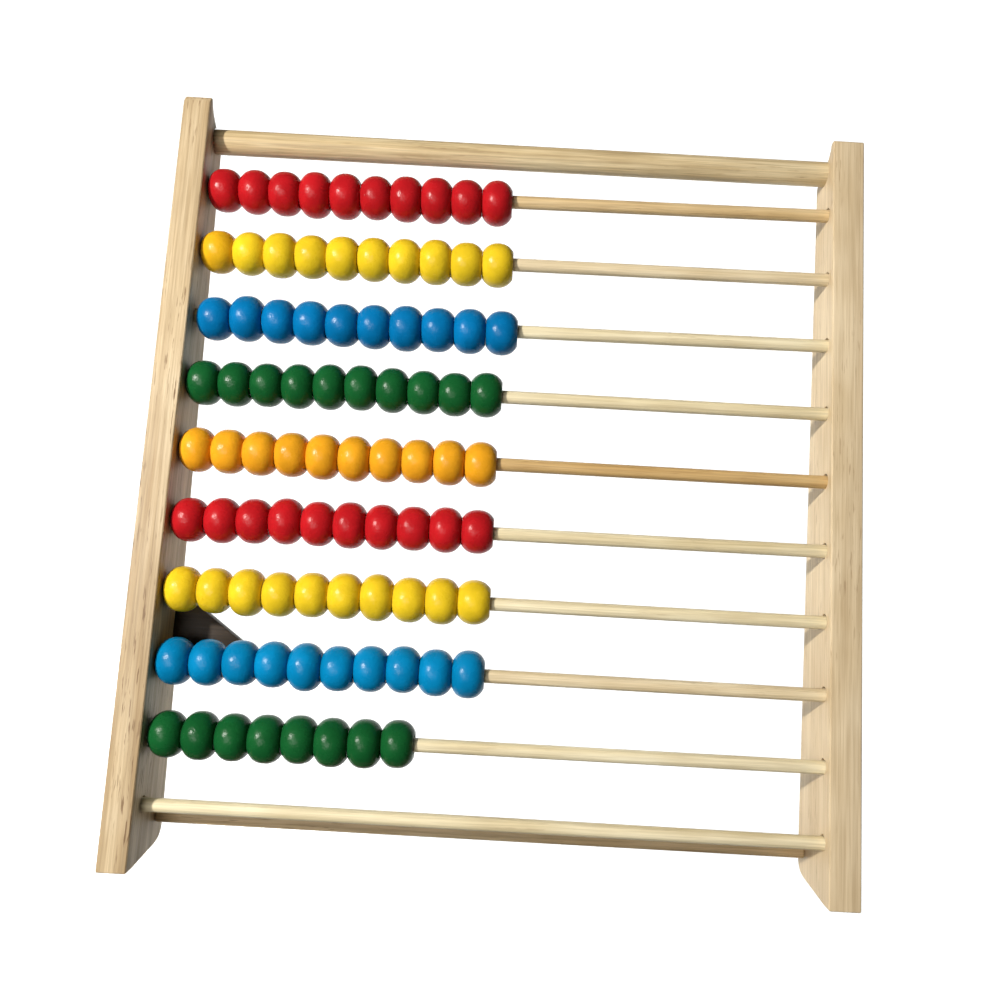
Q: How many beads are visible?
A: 88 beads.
